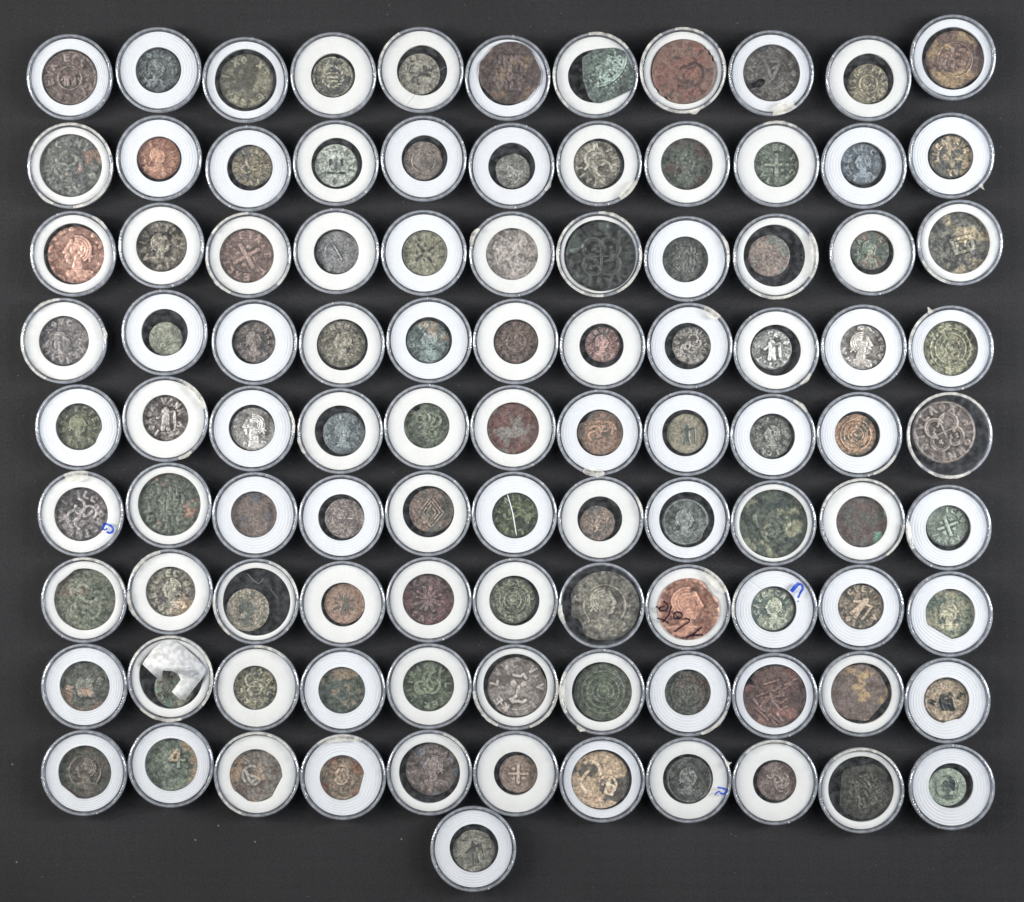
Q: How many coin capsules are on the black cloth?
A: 100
